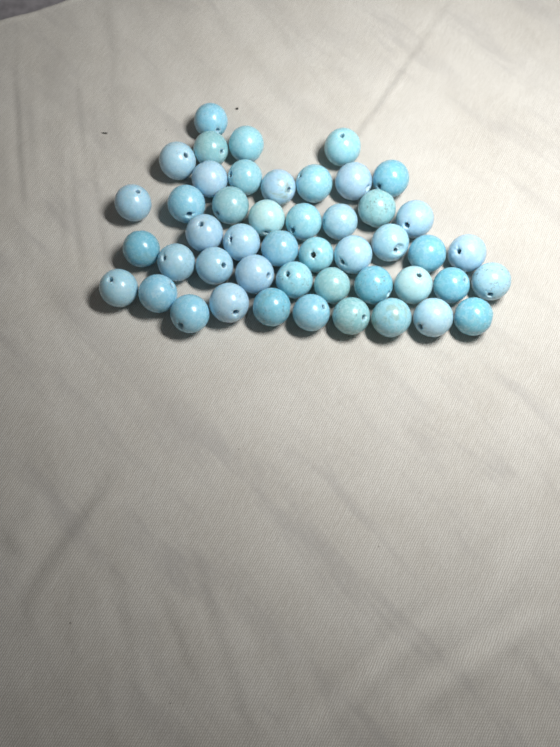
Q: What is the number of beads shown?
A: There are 47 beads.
